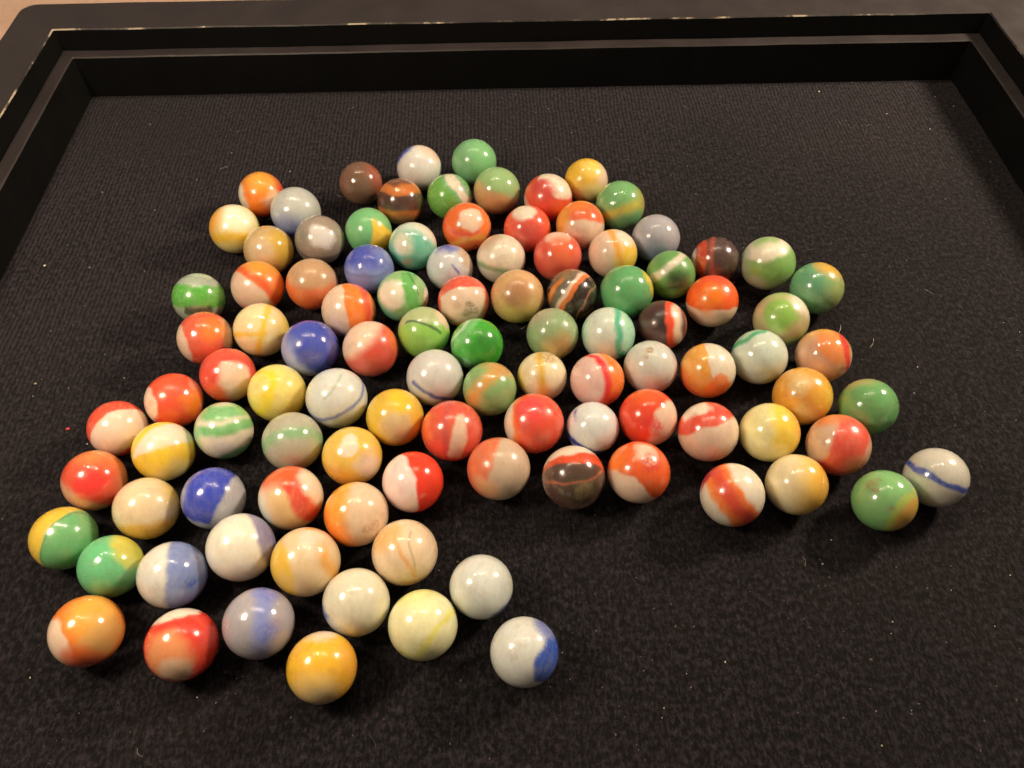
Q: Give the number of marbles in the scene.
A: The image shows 103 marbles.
